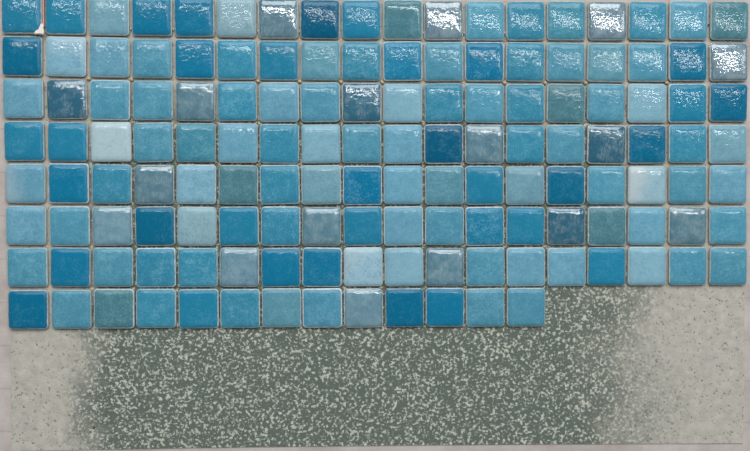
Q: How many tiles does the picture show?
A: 139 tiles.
